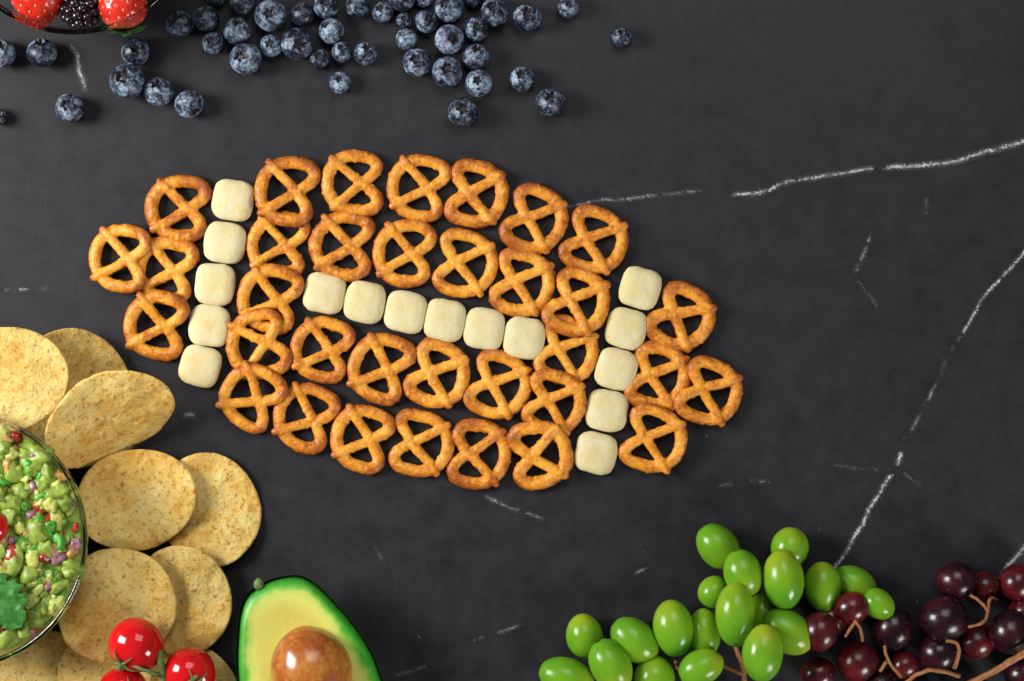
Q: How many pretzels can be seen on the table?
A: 34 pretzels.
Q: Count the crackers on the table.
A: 16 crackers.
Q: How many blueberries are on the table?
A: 47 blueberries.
